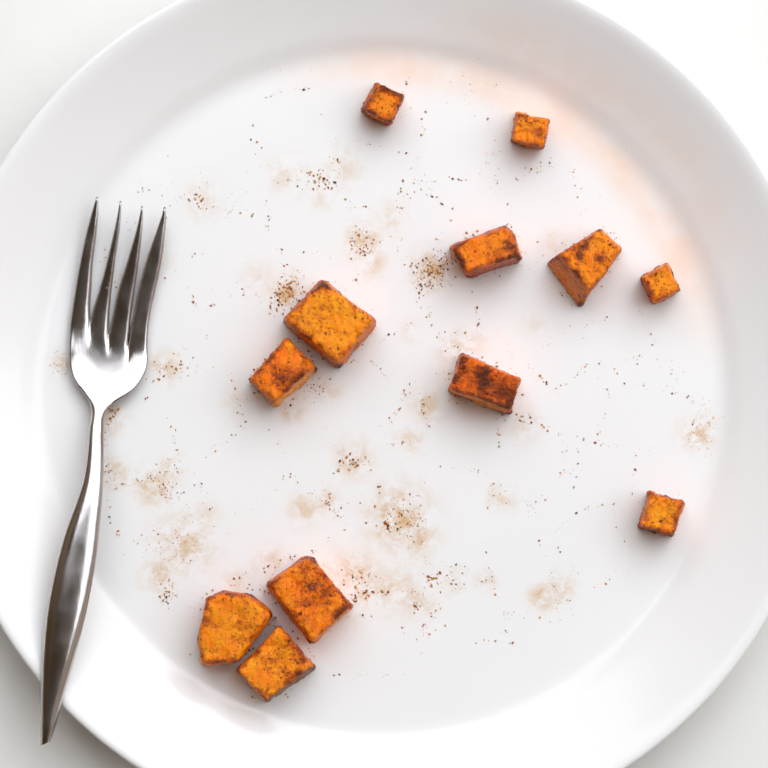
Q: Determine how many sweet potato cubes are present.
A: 12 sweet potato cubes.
